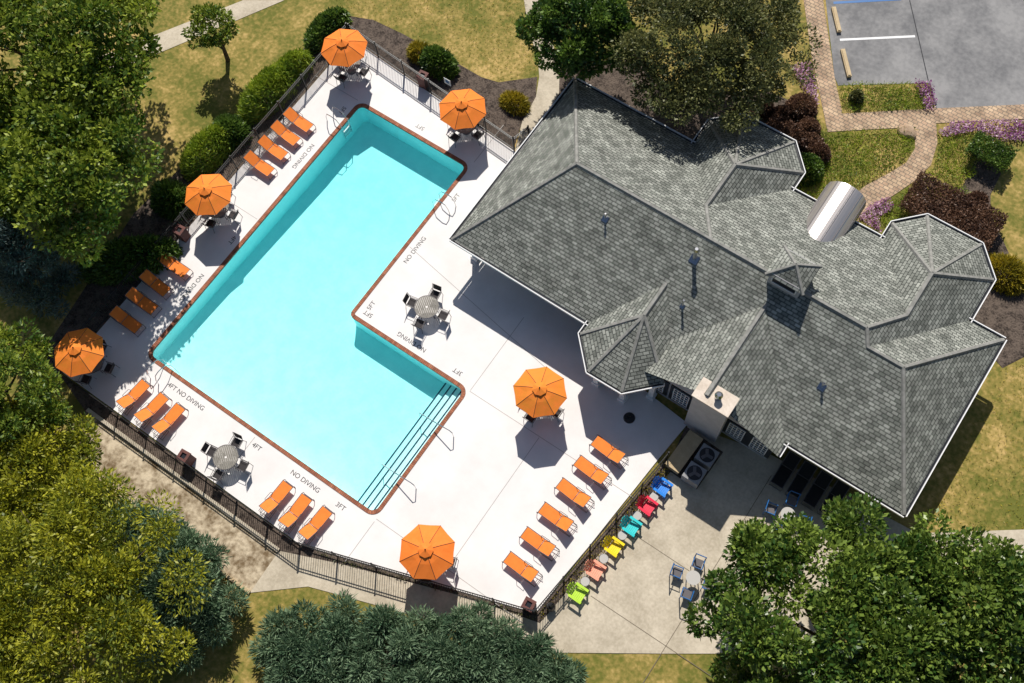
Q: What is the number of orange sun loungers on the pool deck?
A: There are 20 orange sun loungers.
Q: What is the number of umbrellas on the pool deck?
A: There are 6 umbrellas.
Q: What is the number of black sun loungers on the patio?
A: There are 4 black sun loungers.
